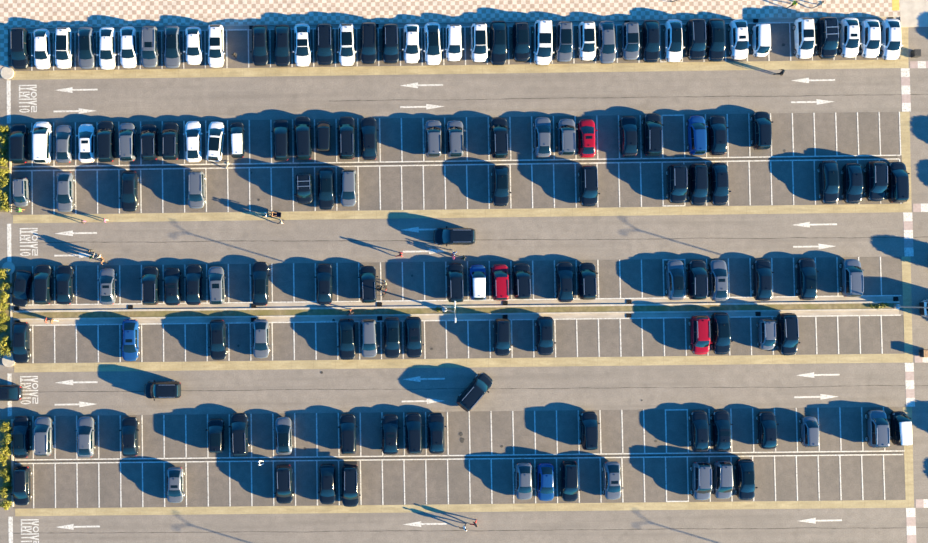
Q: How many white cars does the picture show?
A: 25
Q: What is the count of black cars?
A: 87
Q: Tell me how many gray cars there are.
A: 34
